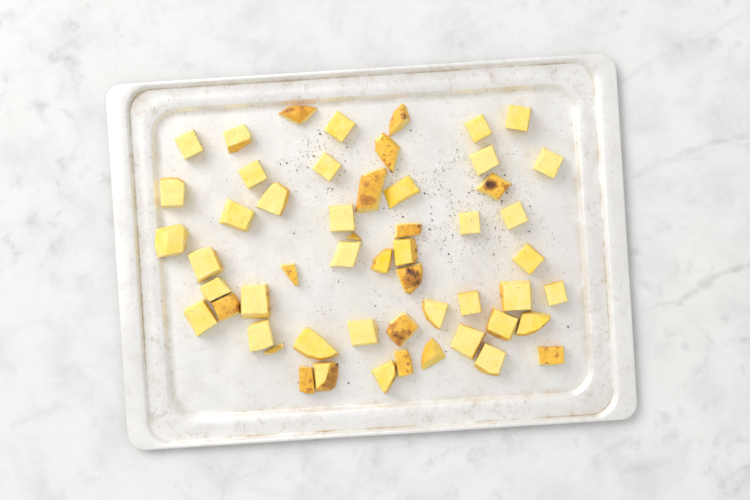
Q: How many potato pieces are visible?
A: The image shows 54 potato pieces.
